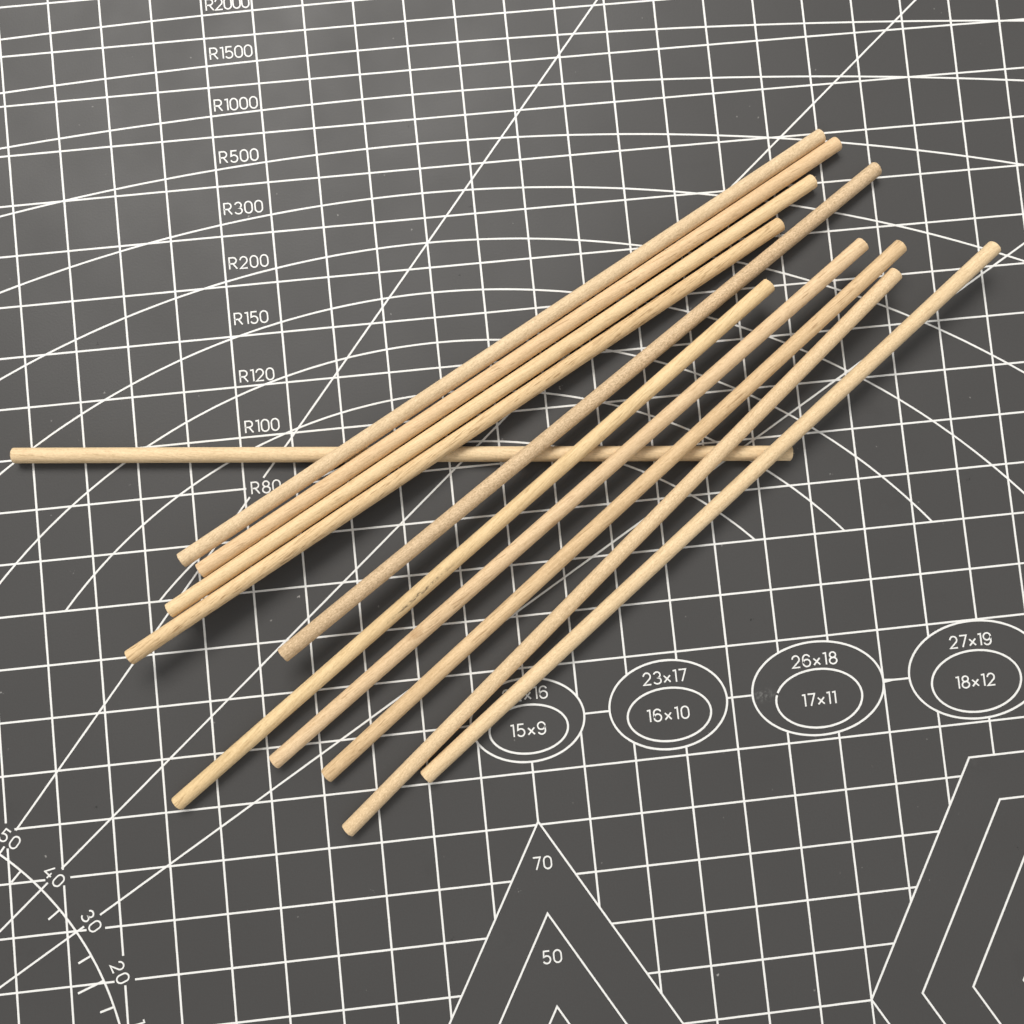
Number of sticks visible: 11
